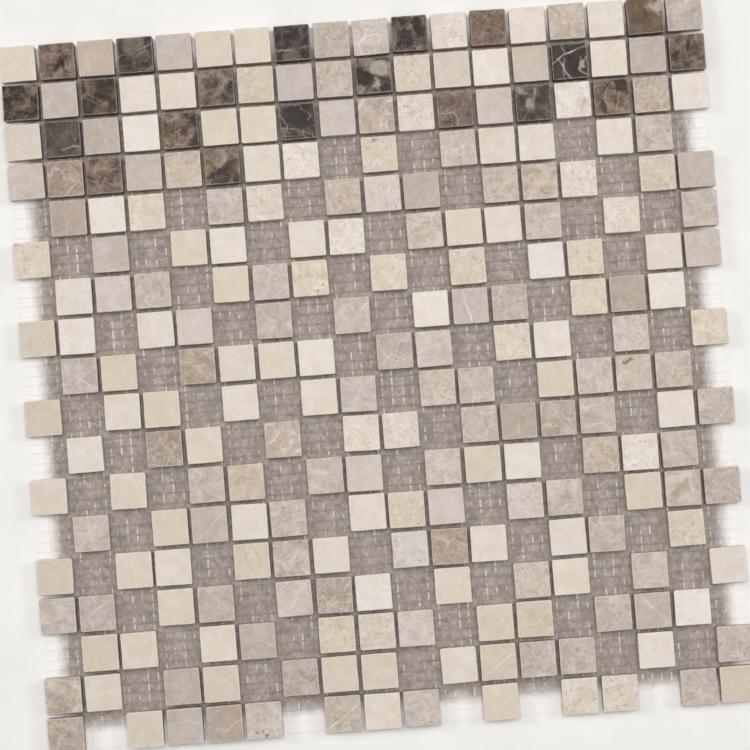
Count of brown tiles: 20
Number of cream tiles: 115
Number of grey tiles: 105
